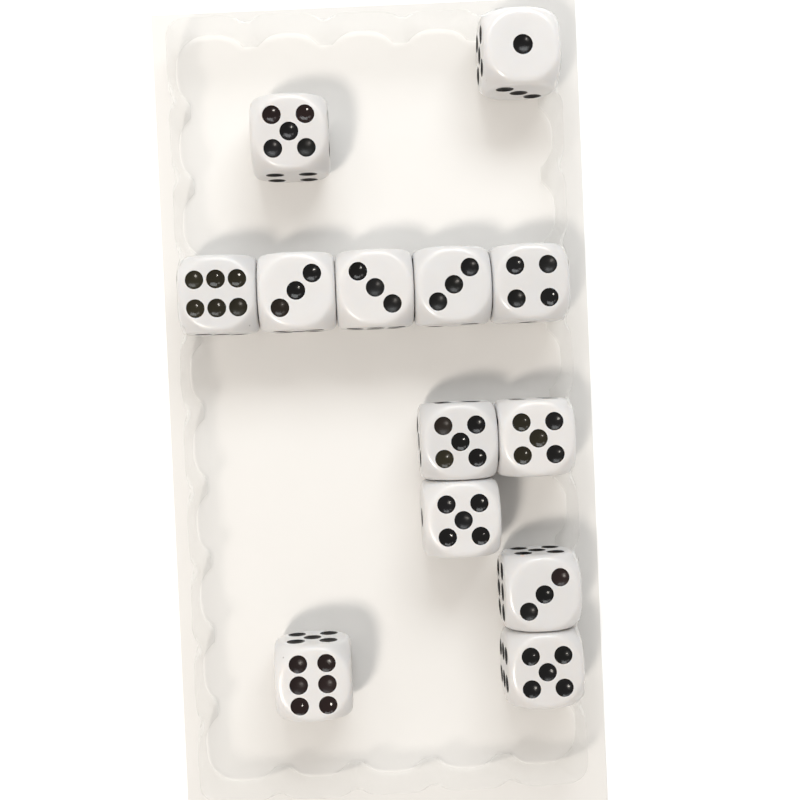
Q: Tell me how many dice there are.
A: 13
